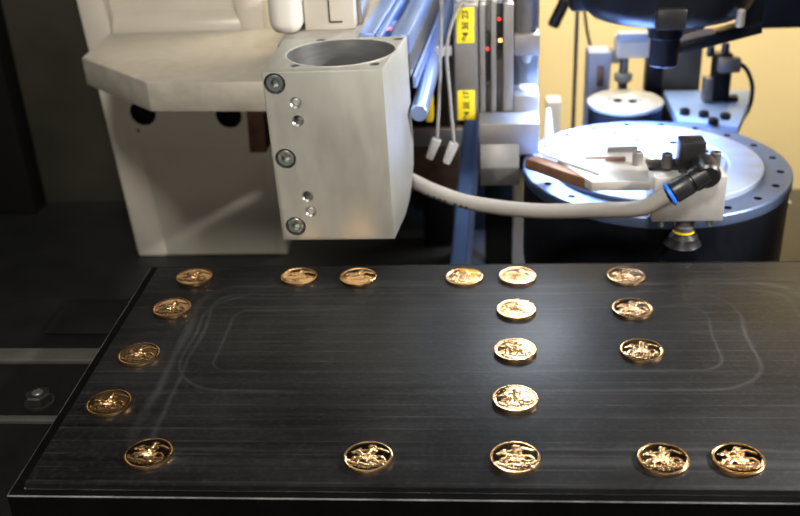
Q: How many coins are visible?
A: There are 19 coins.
